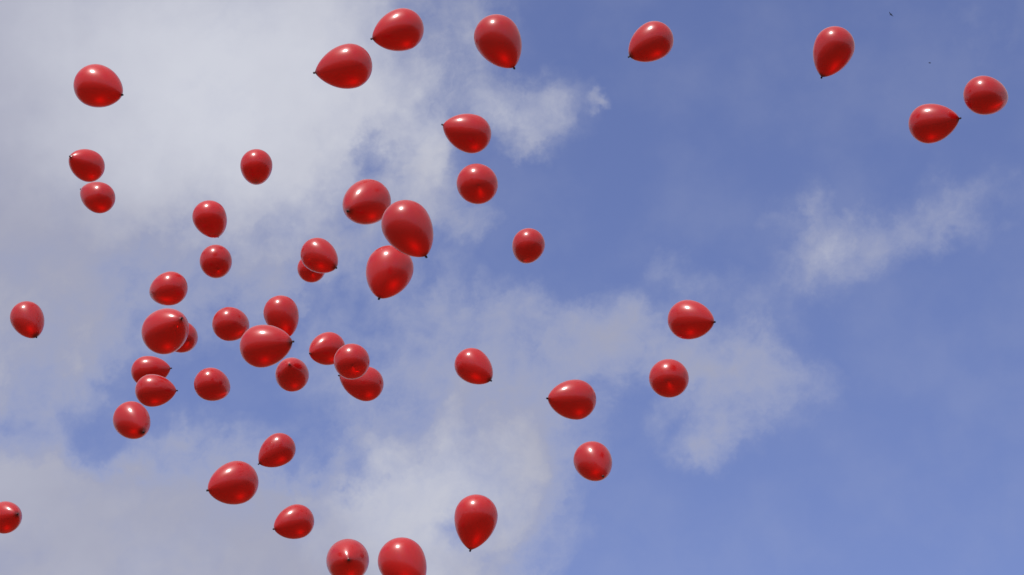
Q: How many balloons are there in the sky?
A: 48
